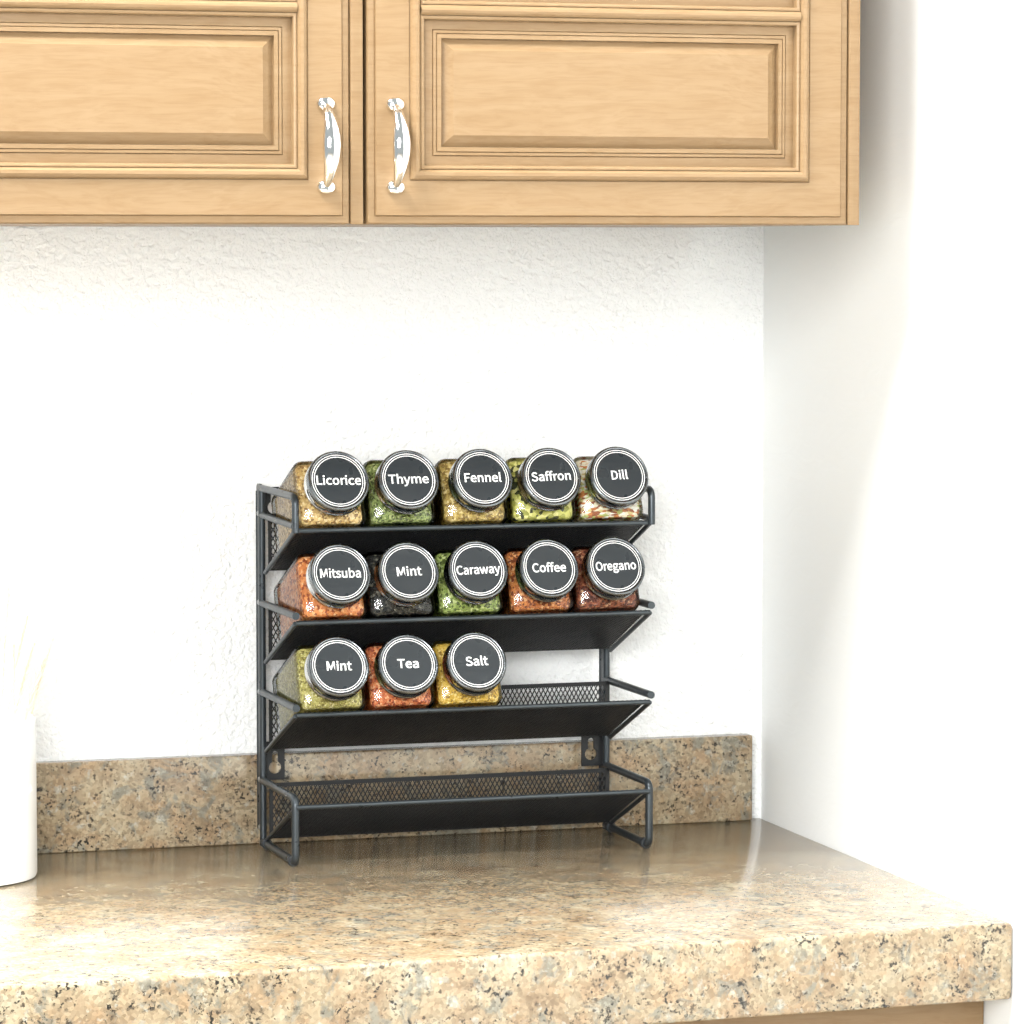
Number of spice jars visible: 13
